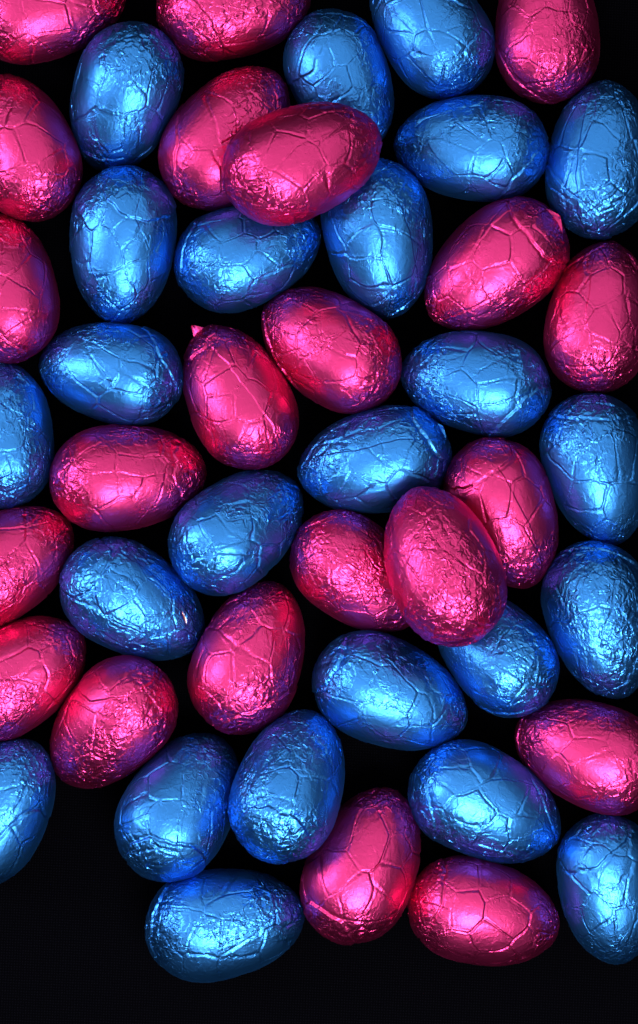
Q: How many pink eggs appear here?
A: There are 22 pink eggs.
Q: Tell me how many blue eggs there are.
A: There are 24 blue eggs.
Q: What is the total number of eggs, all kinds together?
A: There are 46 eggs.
